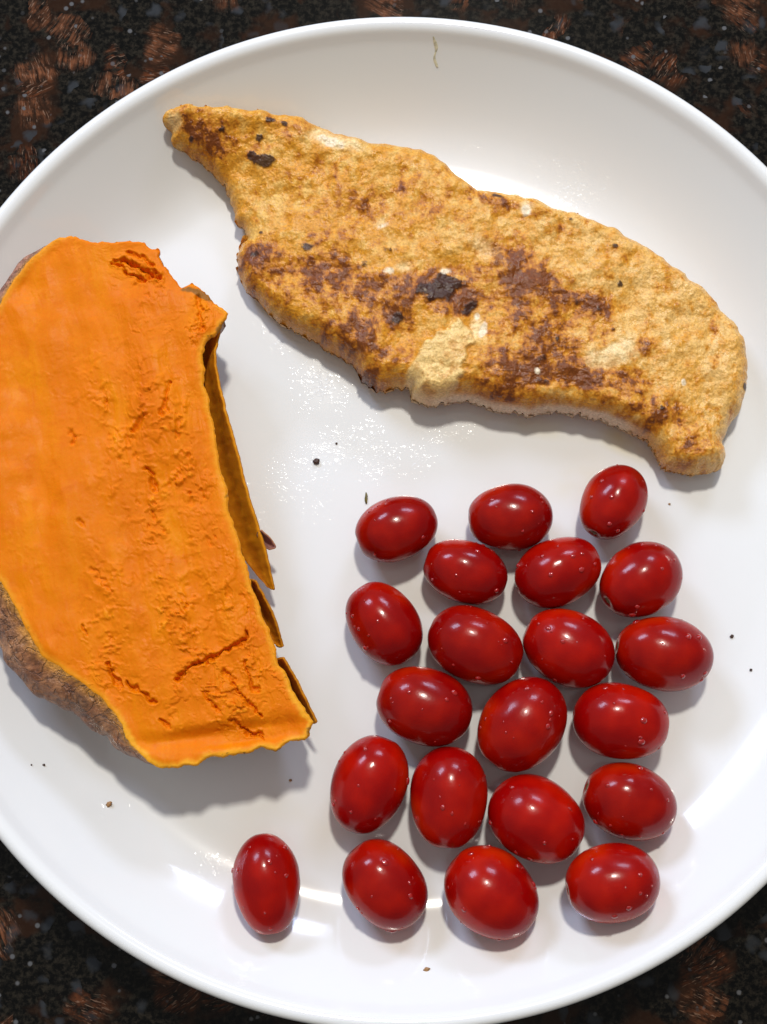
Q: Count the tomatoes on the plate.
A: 21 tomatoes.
